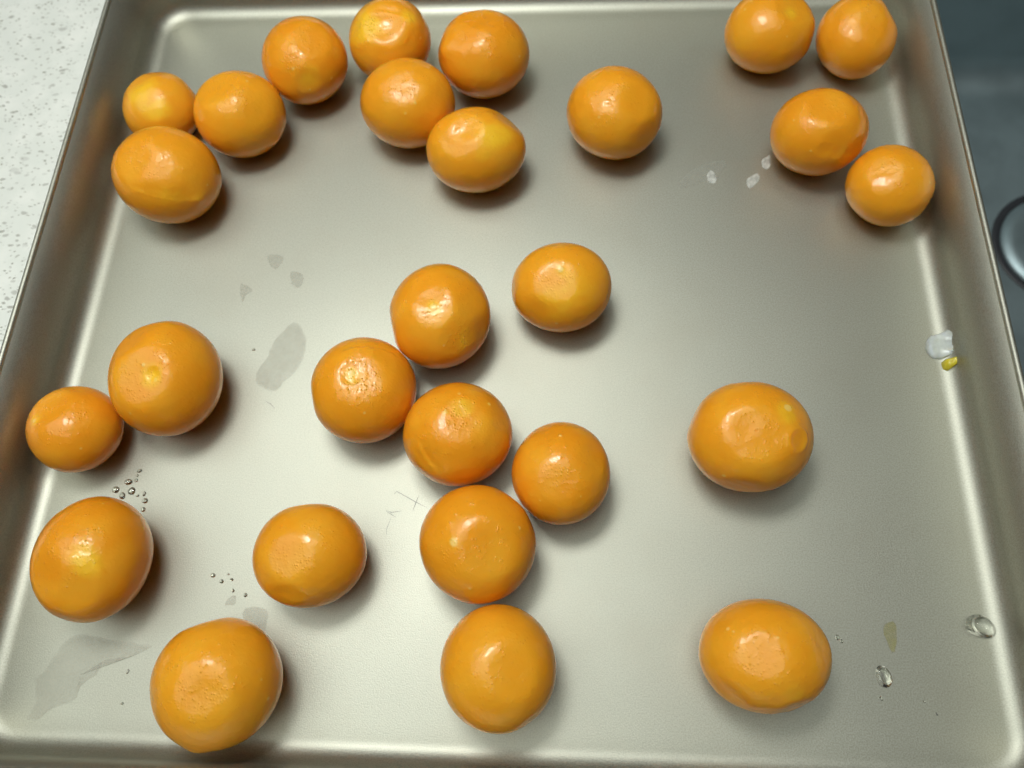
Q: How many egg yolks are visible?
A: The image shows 27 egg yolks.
